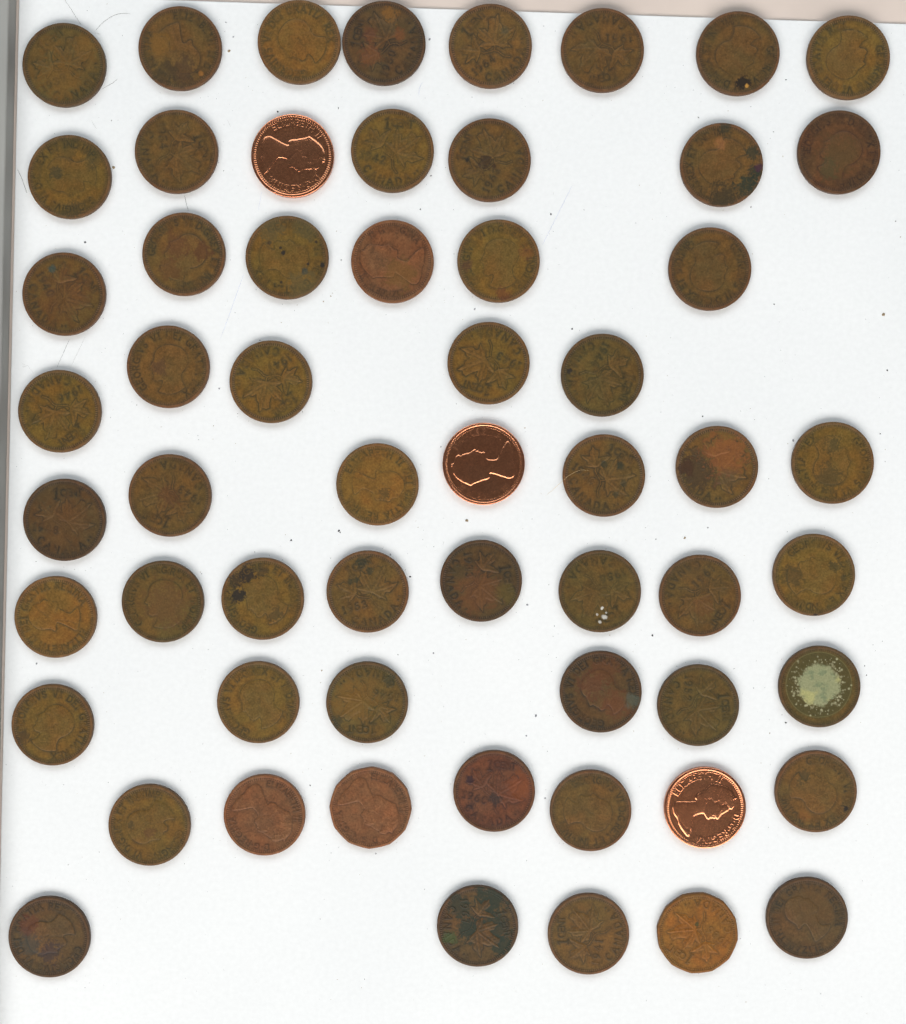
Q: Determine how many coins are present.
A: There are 59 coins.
